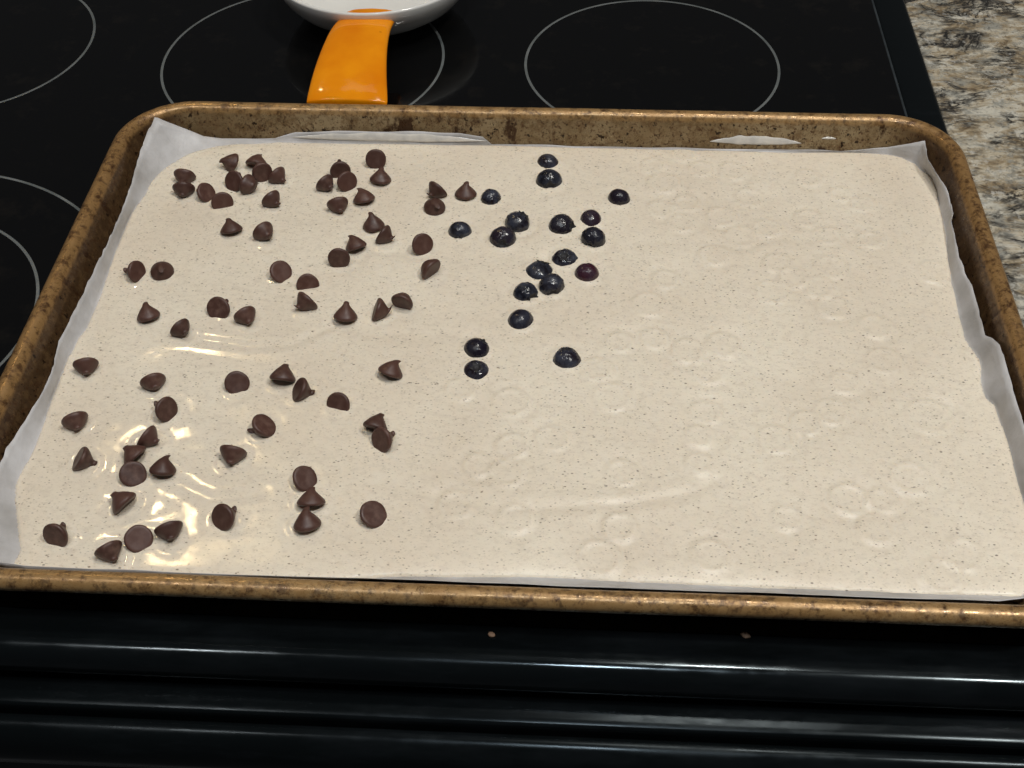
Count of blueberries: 19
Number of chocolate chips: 69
